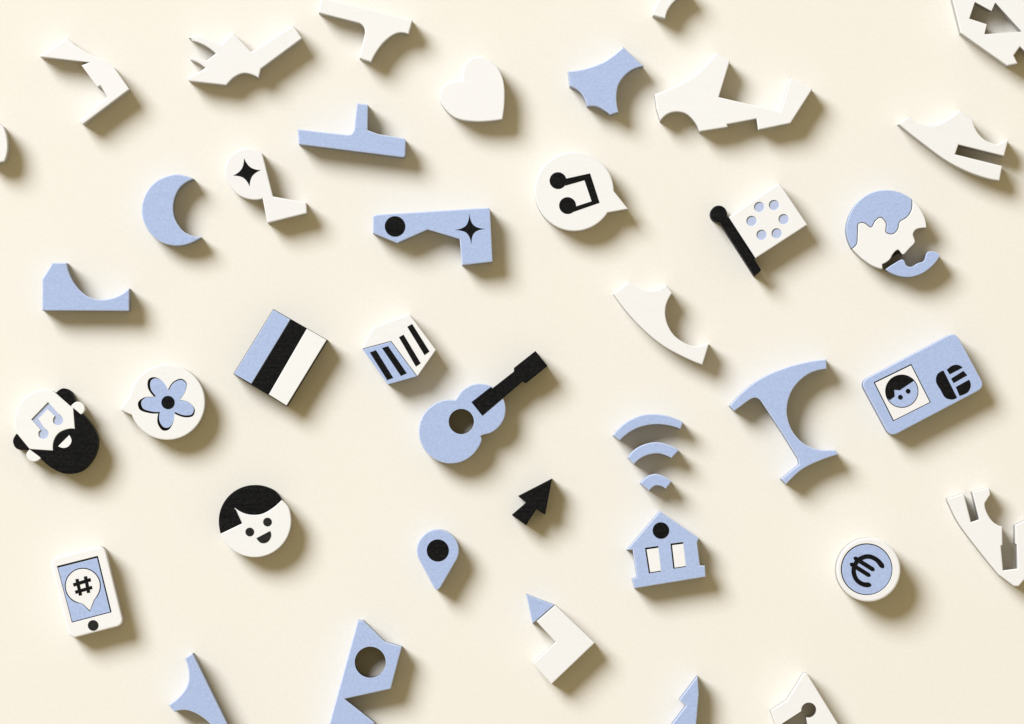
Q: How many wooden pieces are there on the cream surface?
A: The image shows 41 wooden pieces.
